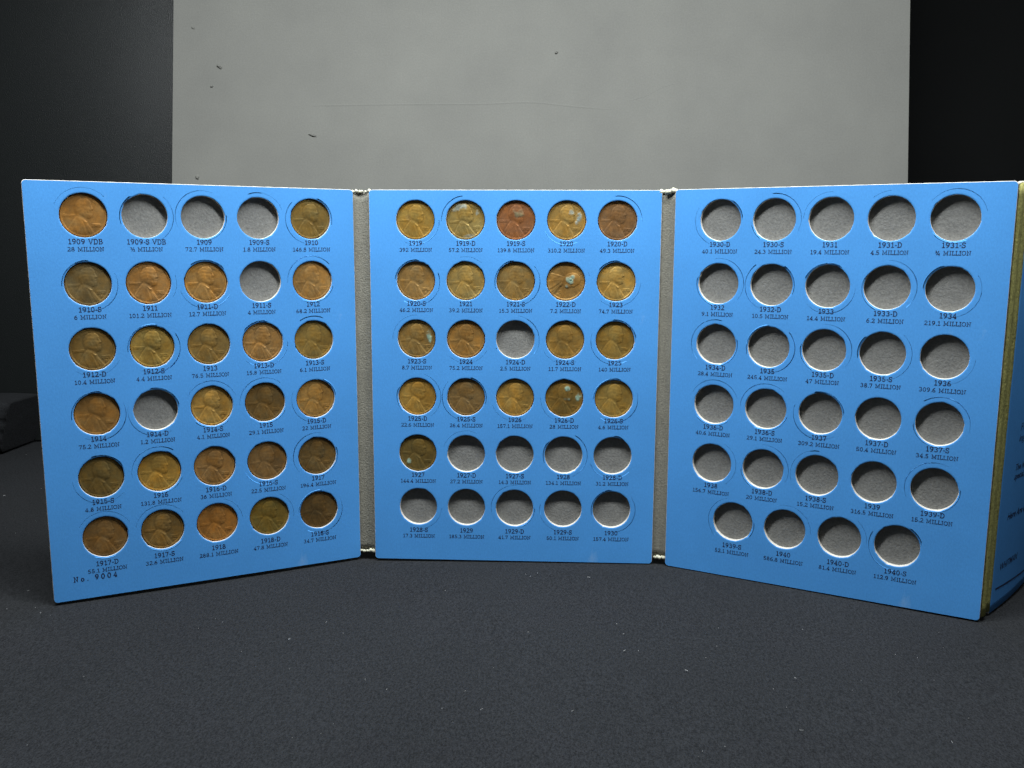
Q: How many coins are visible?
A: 45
